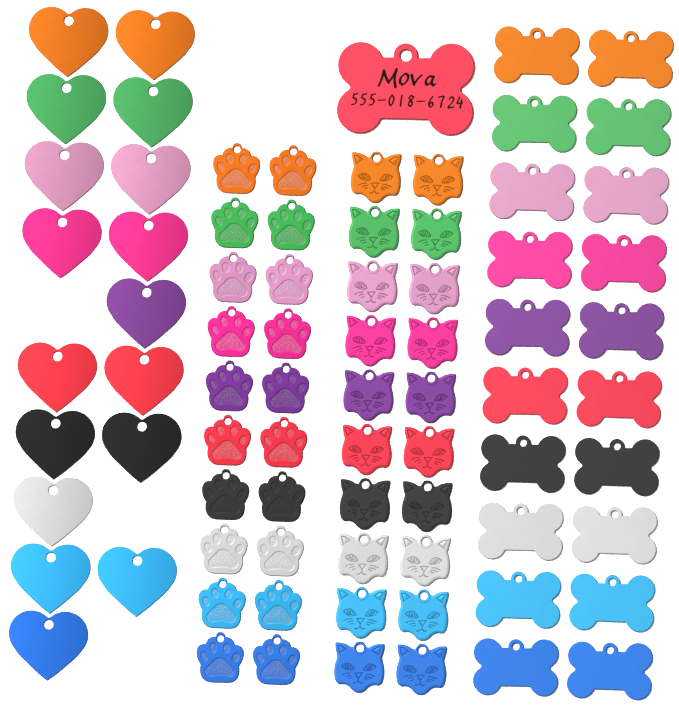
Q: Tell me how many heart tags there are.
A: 17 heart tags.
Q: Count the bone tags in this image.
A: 21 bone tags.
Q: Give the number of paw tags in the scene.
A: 20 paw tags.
